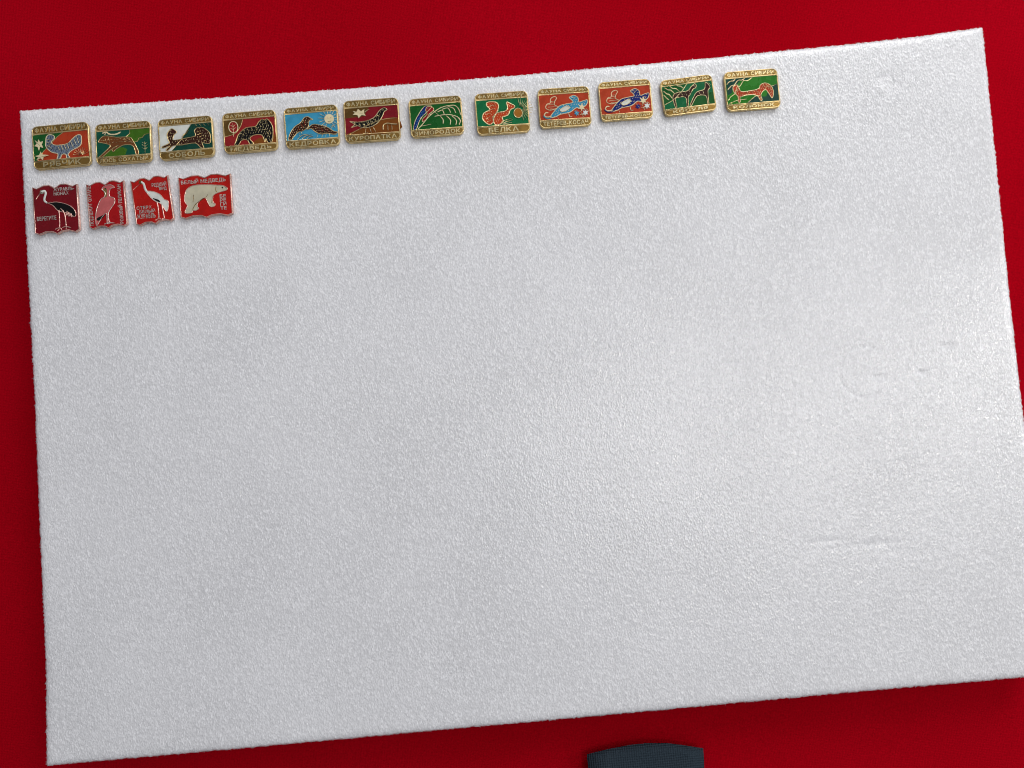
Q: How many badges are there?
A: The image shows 16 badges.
